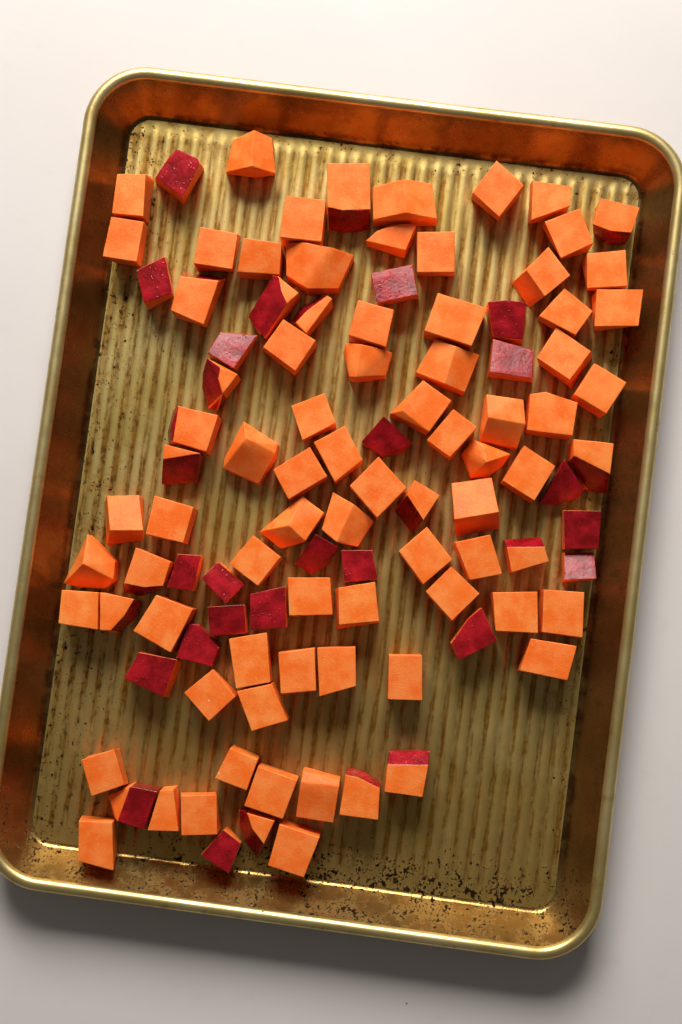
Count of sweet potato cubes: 103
